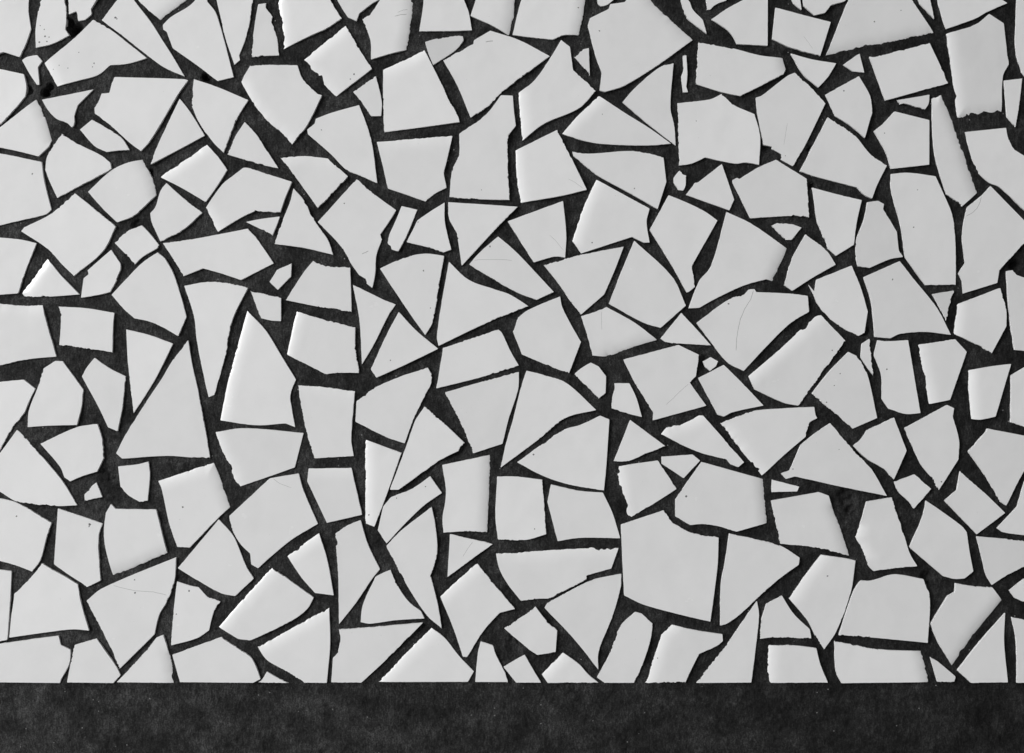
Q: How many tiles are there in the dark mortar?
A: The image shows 200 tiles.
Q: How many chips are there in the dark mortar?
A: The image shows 22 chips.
